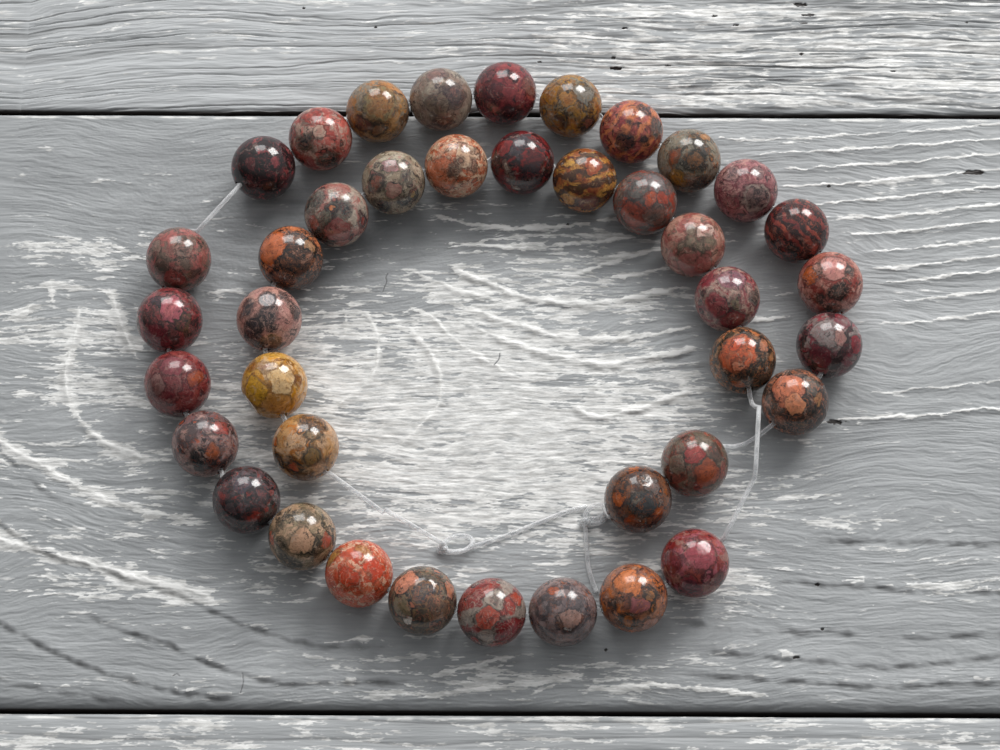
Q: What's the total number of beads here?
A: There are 40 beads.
